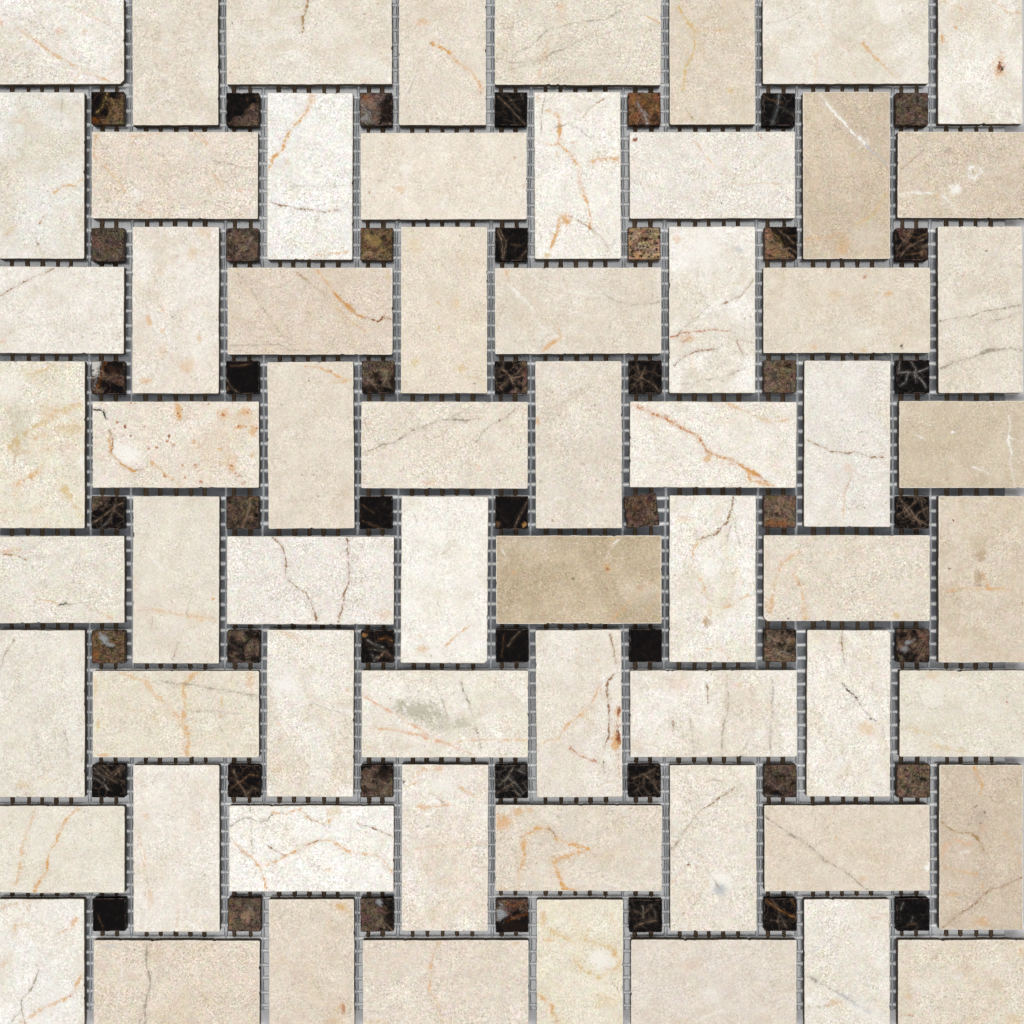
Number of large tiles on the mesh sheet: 64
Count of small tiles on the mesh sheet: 49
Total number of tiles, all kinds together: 113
